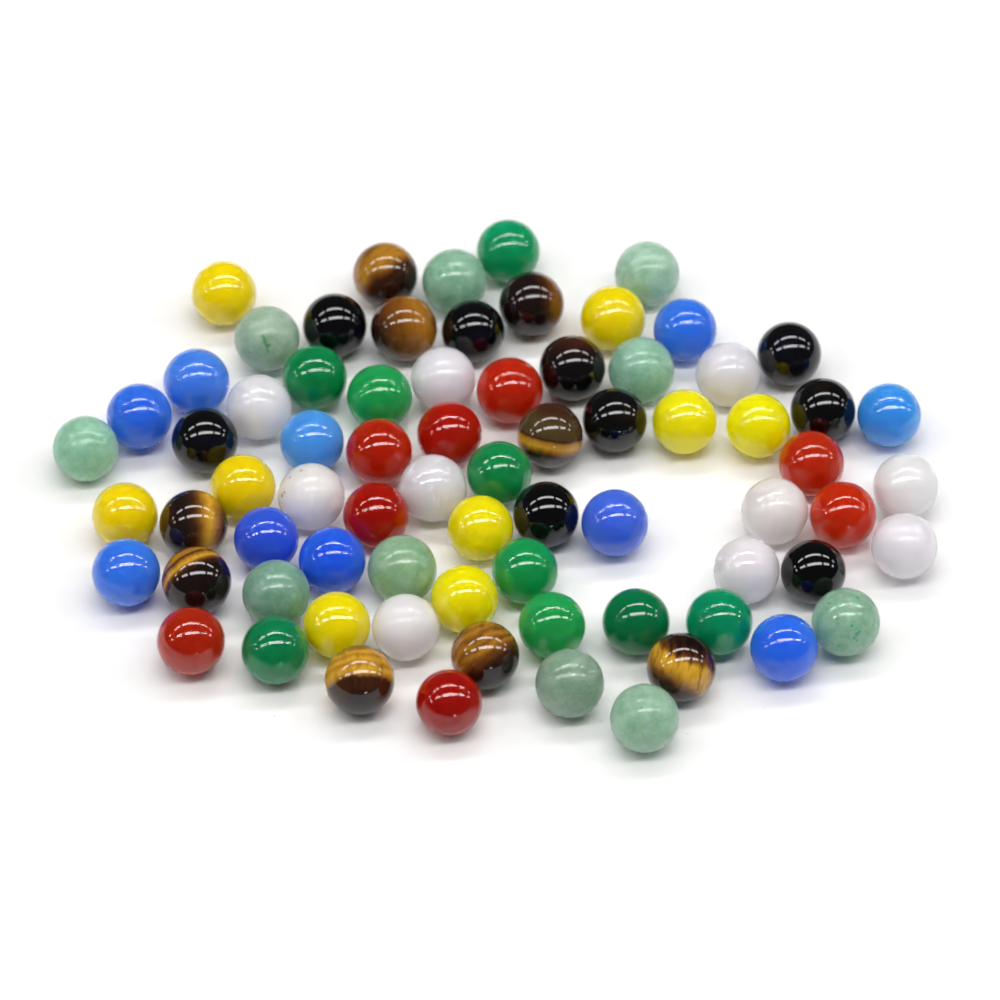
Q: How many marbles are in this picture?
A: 74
